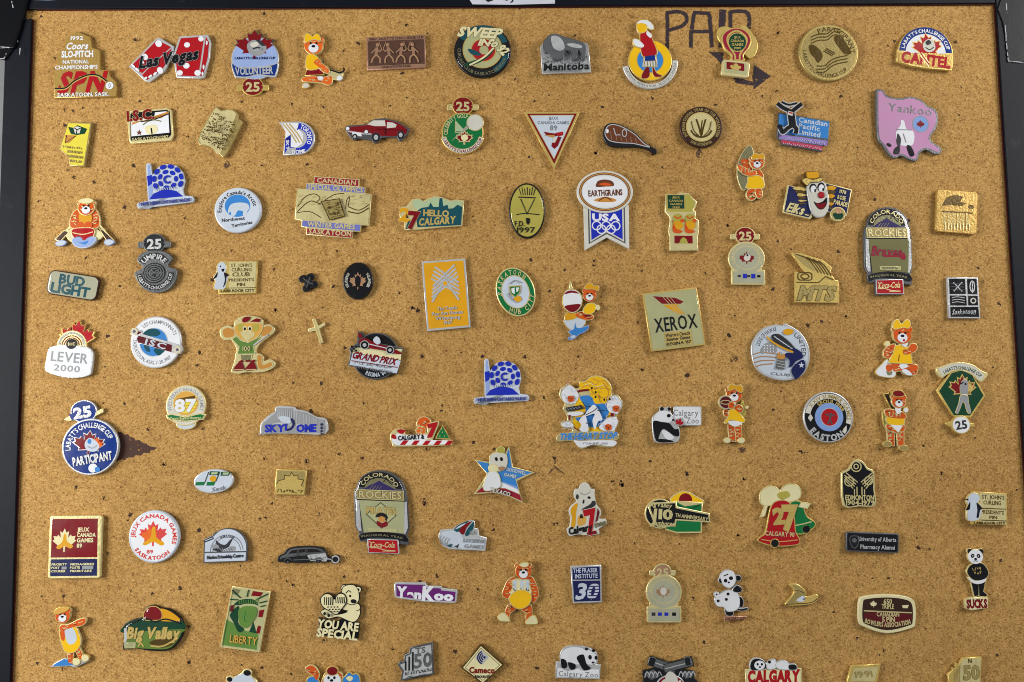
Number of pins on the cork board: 100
